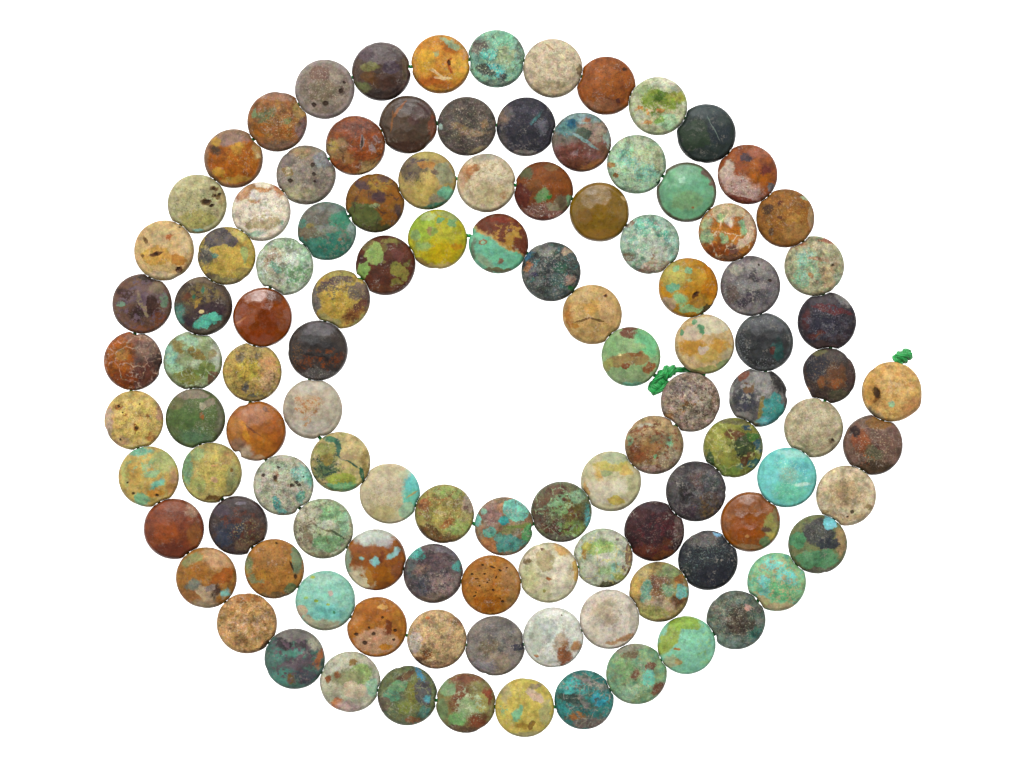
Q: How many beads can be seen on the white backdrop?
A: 109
